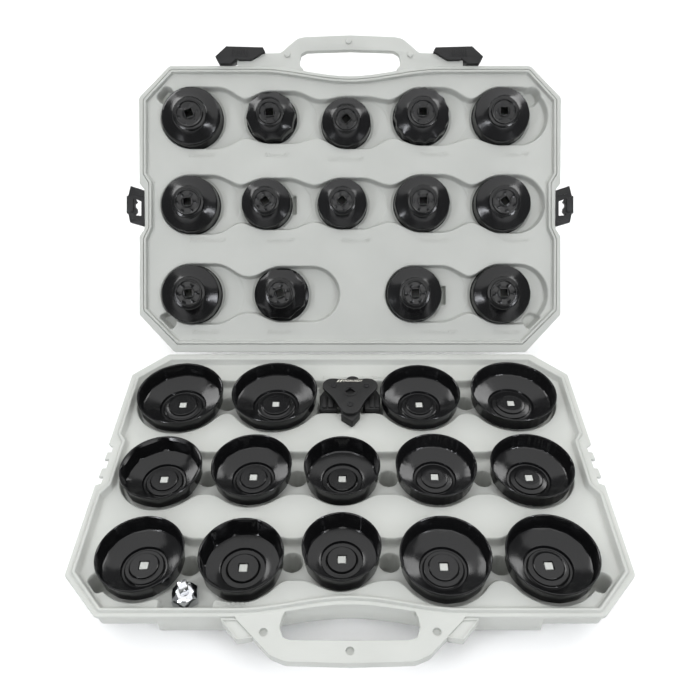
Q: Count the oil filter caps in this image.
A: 28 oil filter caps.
